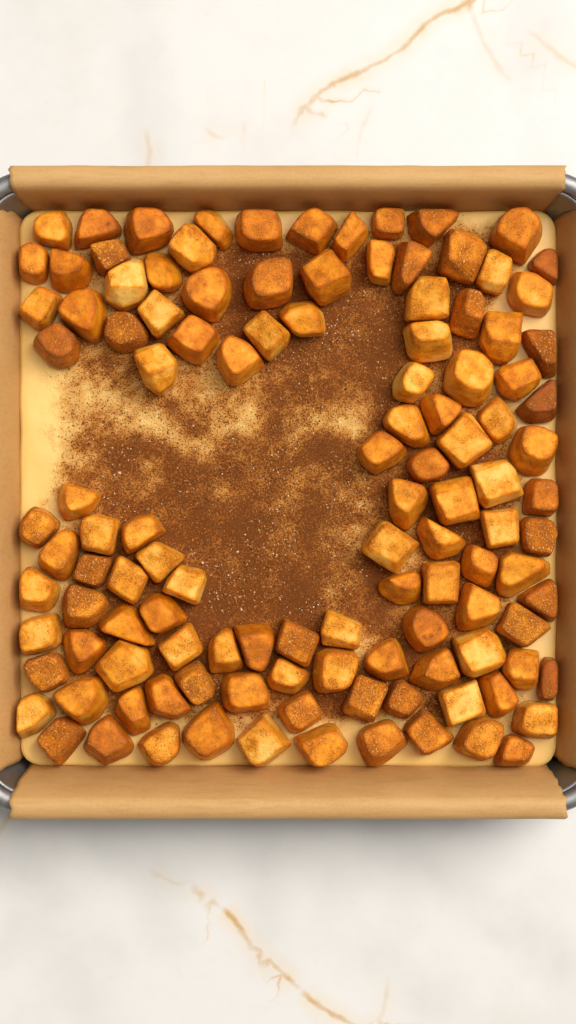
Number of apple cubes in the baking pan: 118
